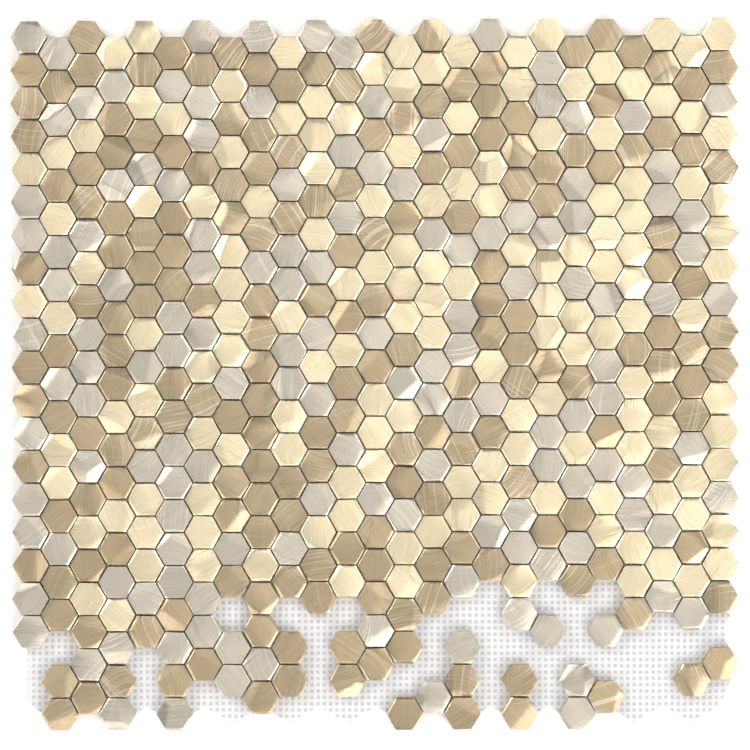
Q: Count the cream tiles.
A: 147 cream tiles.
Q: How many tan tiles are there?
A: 196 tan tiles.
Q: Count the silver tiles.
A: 140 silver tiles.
